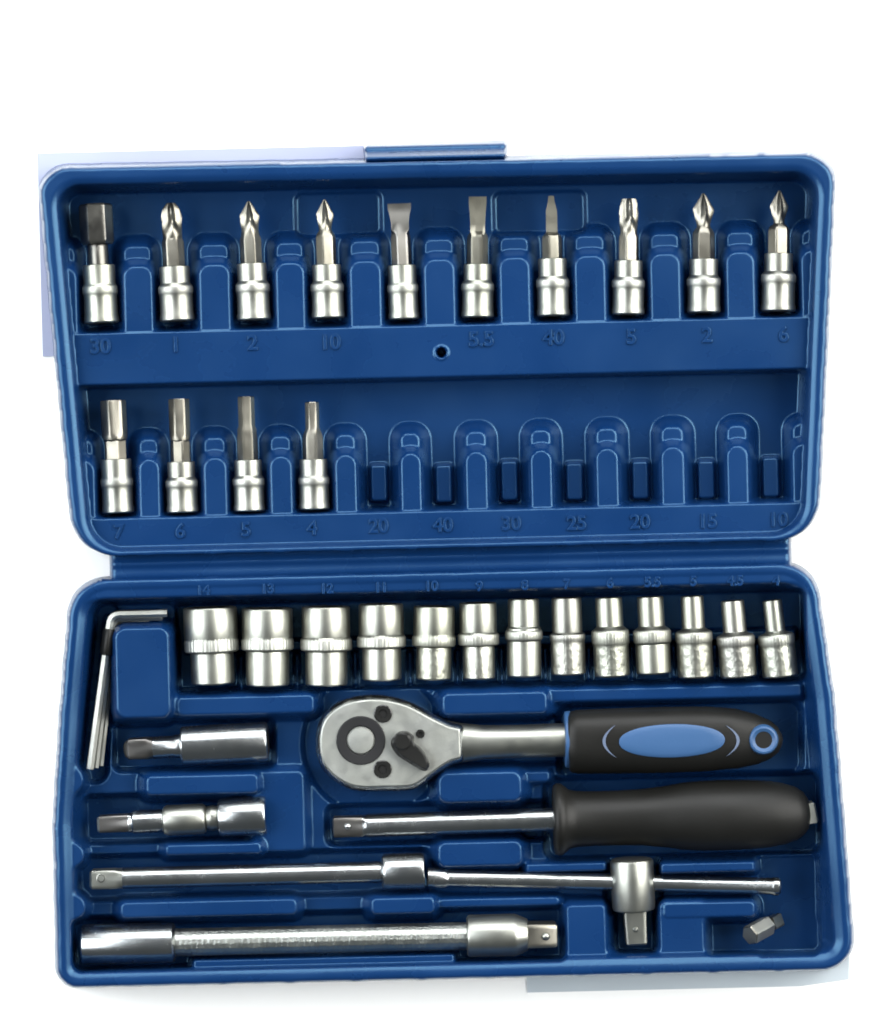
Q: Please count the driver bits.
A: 14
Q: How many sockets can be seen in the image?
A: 13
